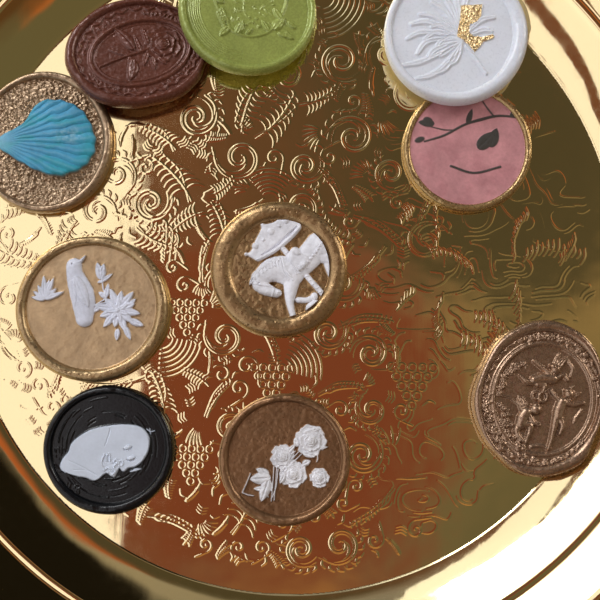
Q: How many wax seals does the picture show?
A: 10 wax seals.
